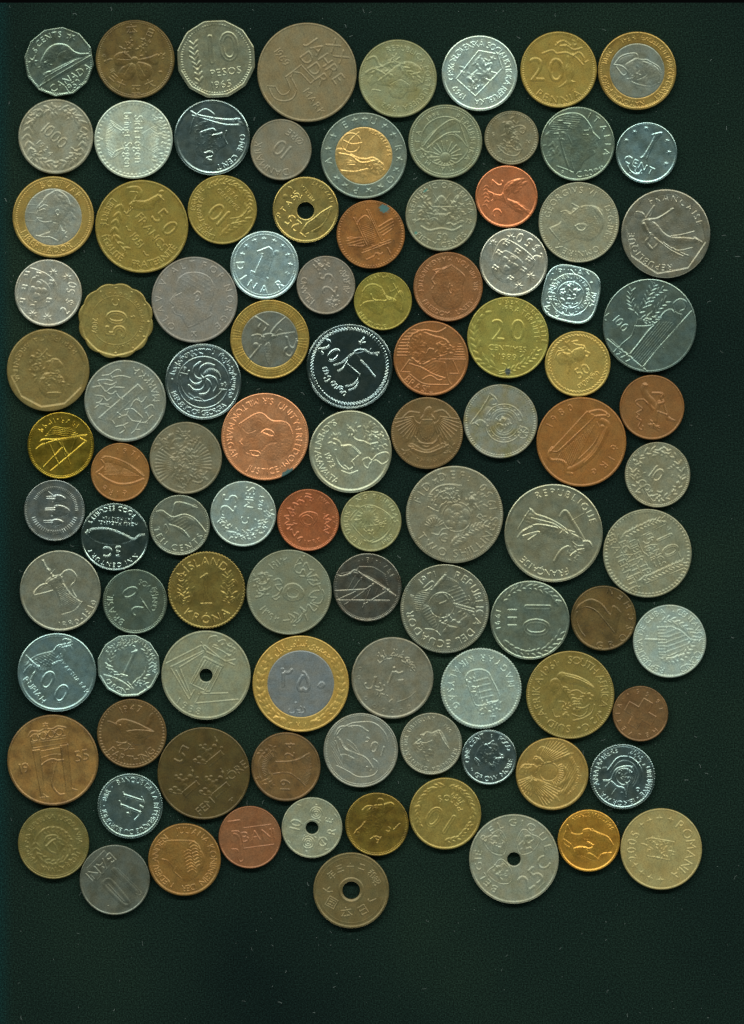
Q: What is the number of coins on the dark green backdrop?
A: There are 101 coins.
